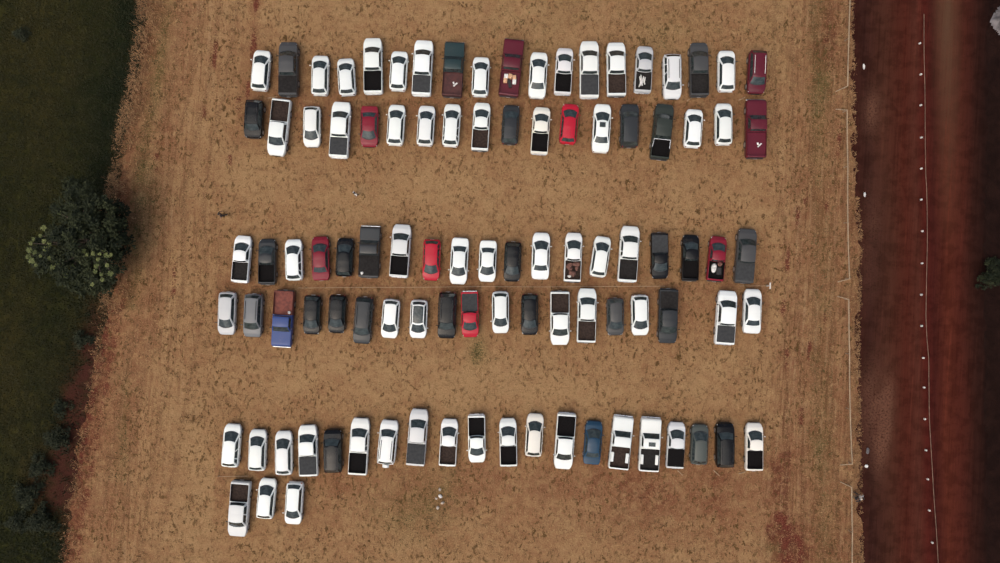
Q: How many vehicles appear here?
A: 98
